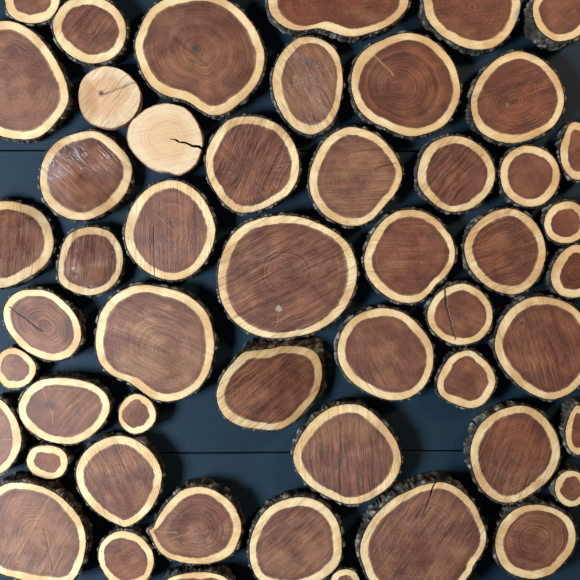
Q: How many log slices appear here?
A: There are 51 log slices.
